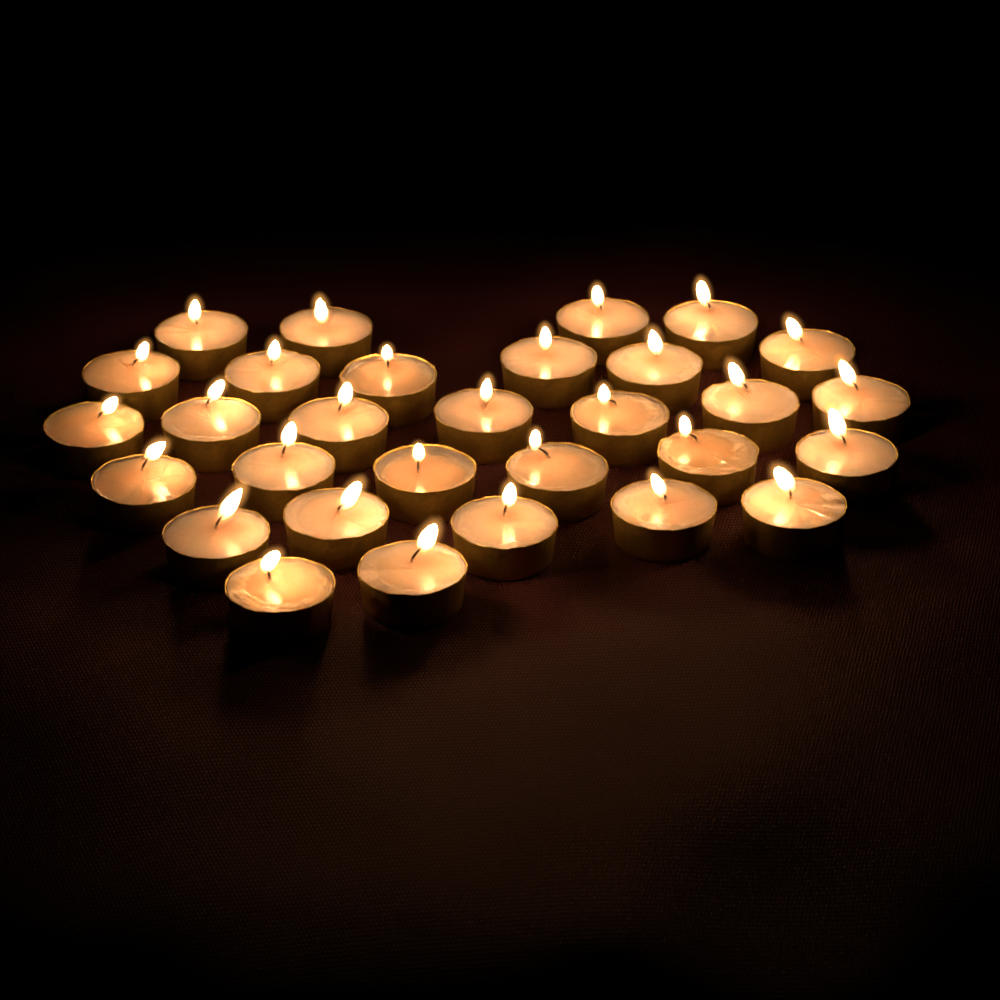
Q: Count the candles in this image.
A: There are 30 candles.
